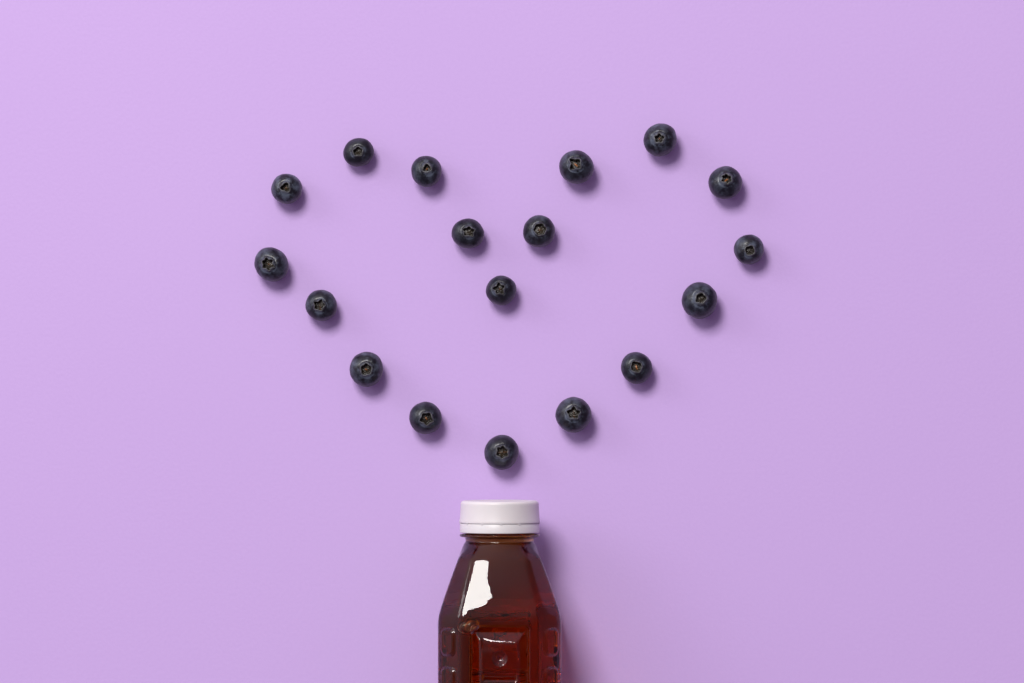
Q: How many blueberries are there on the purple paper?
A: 18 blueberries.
